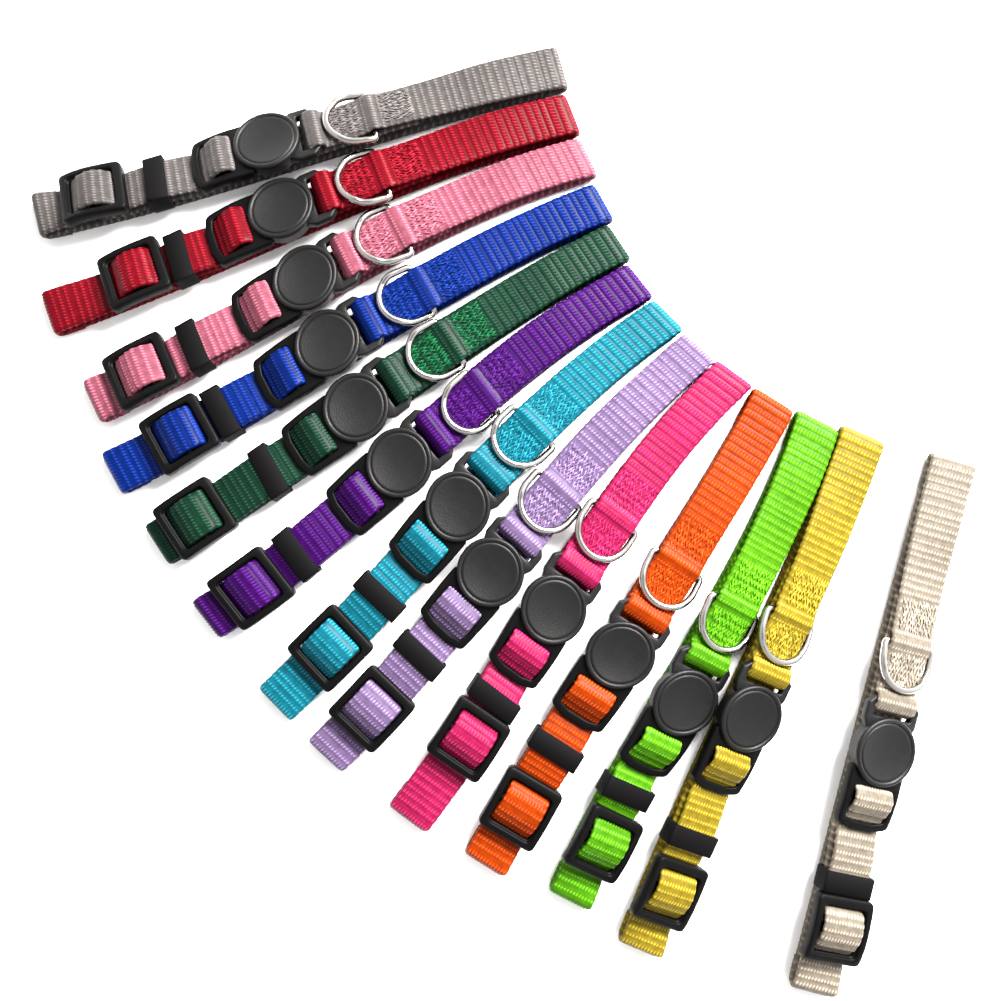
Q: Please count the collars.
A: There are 13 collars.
